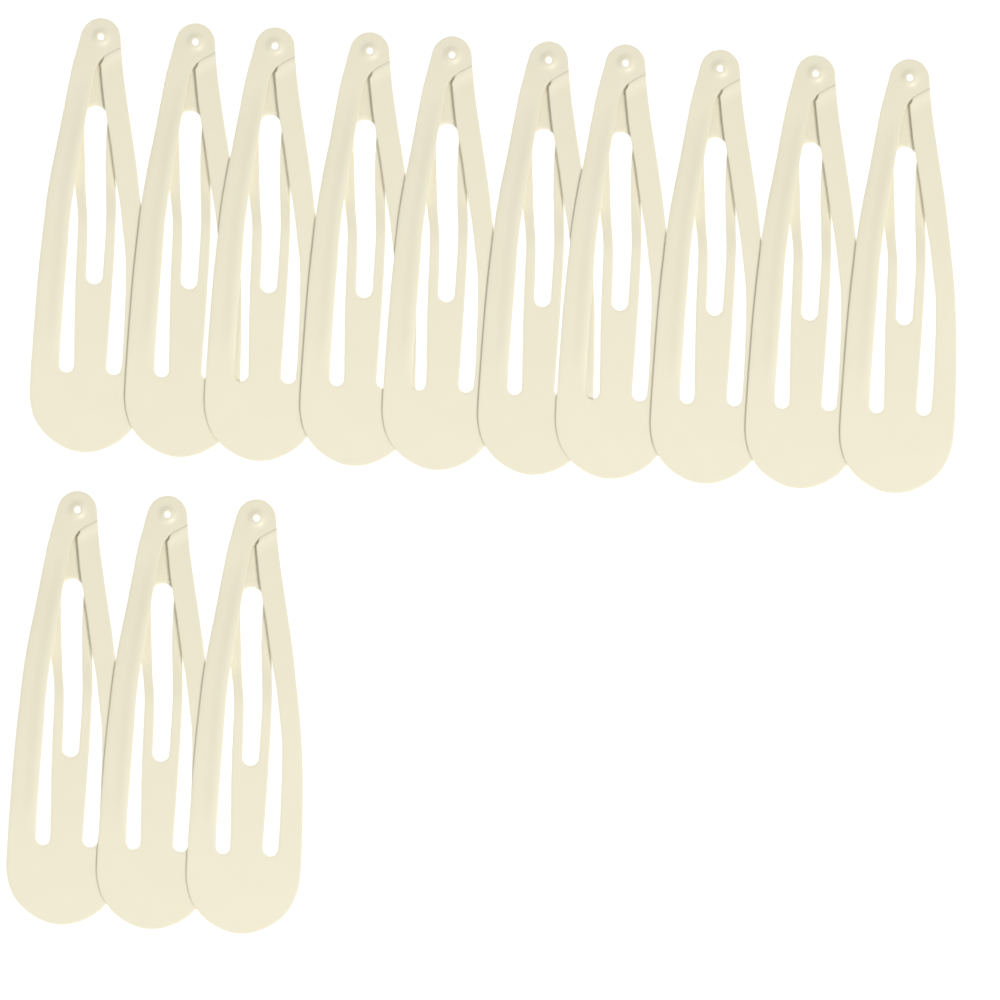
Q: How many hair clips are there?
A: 13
